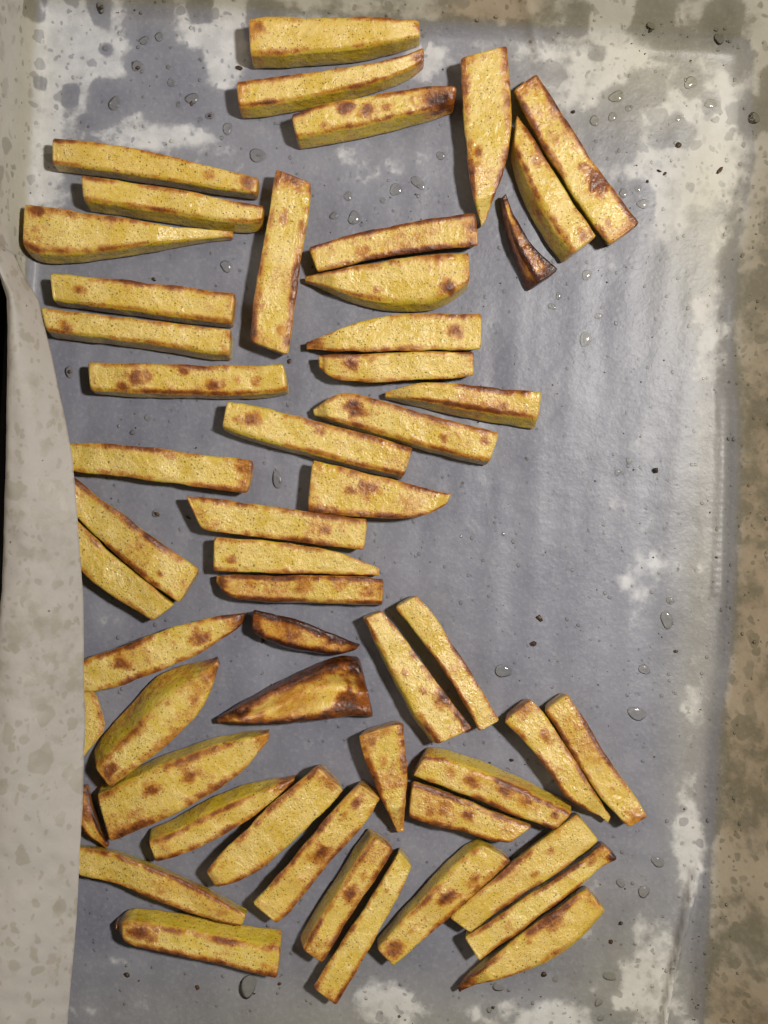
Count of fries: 53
